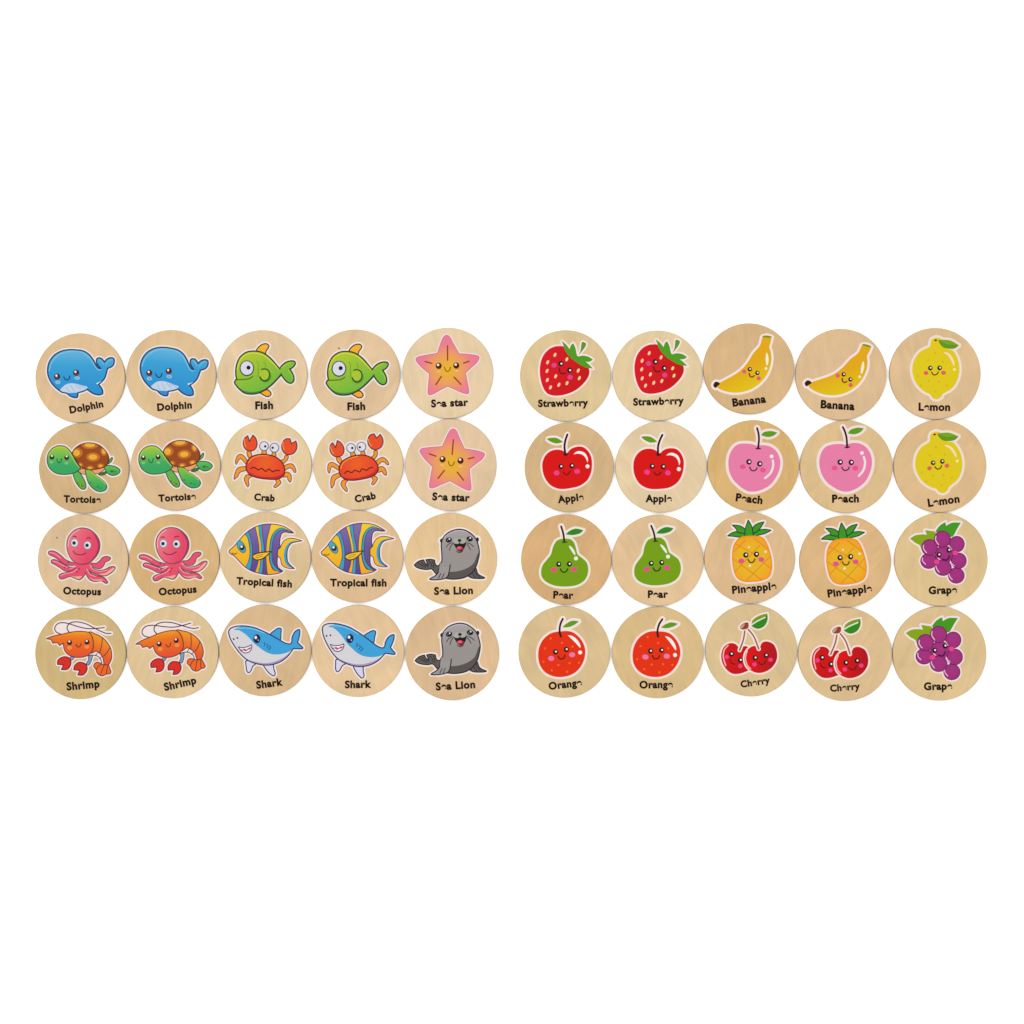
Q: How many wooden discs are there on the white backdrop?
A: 40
